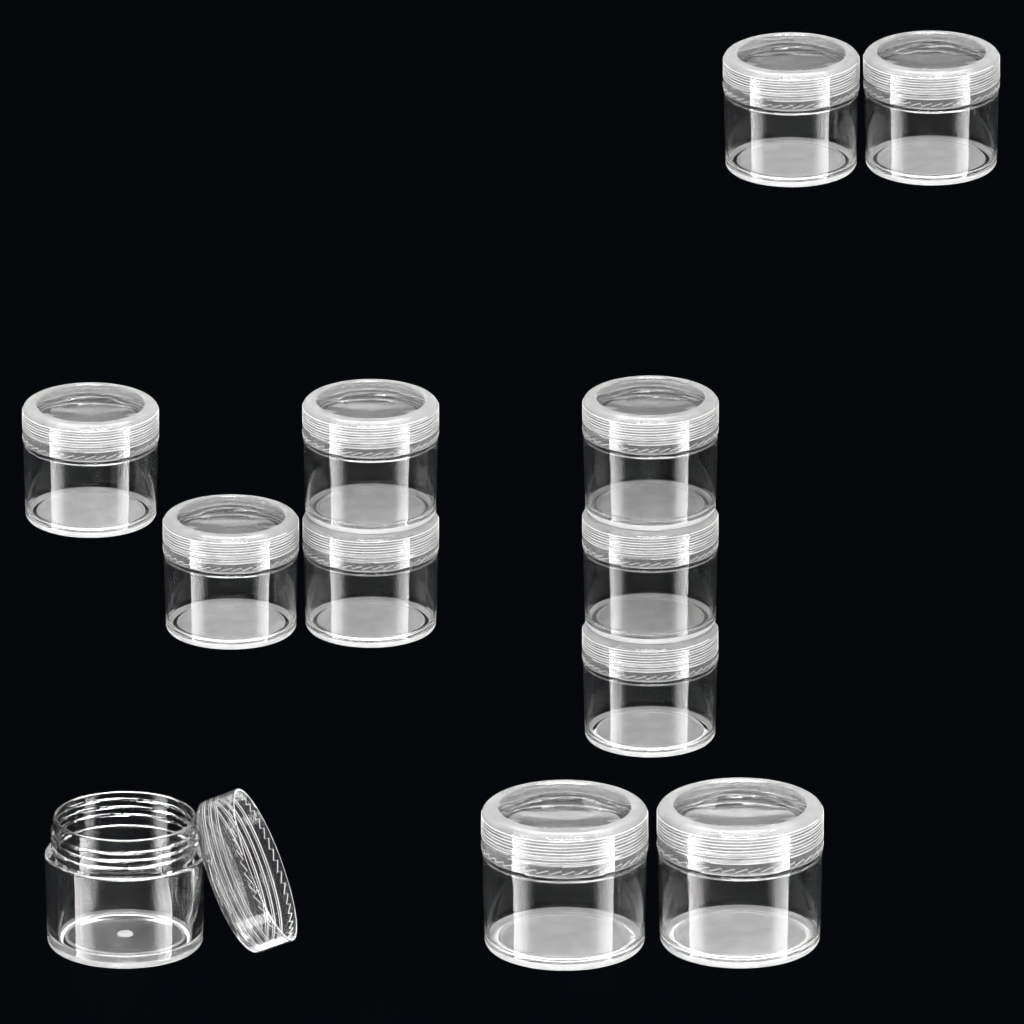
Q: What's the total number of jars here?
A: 12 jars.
